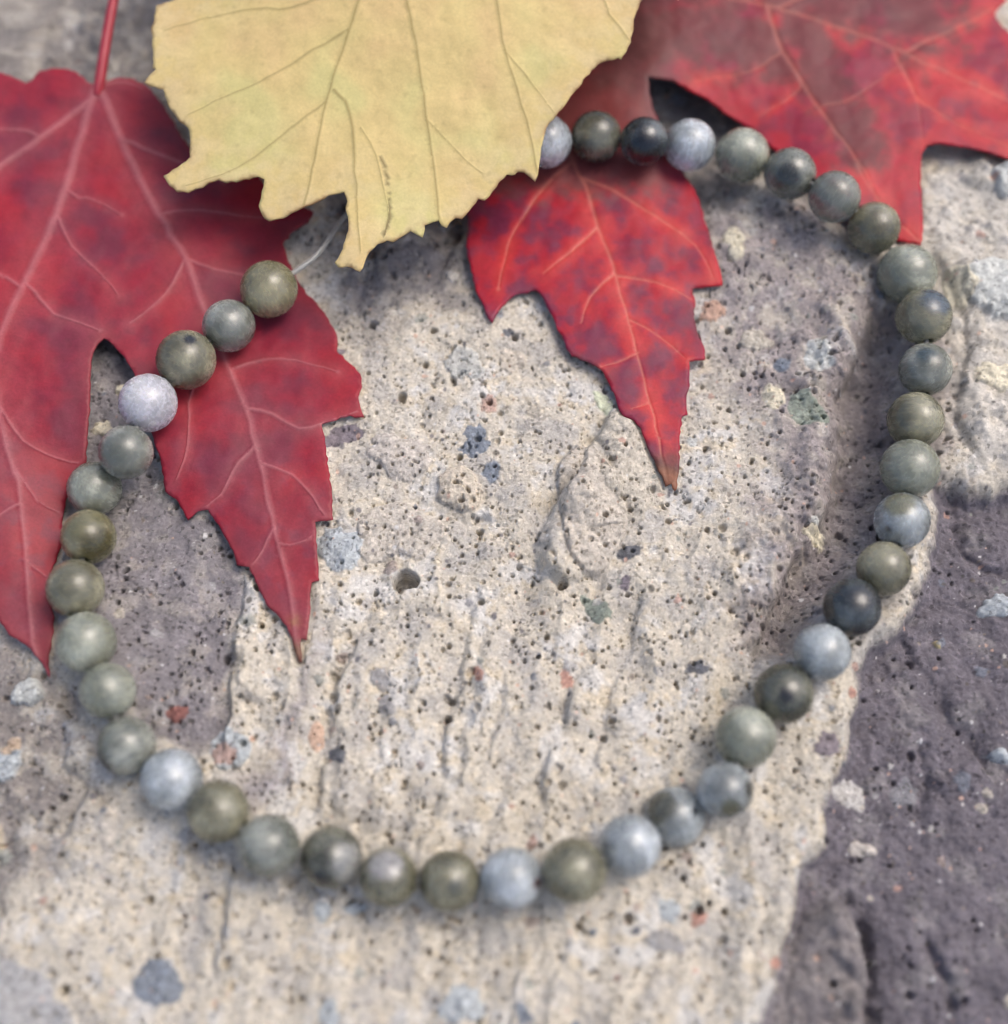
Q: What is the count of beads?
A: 41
